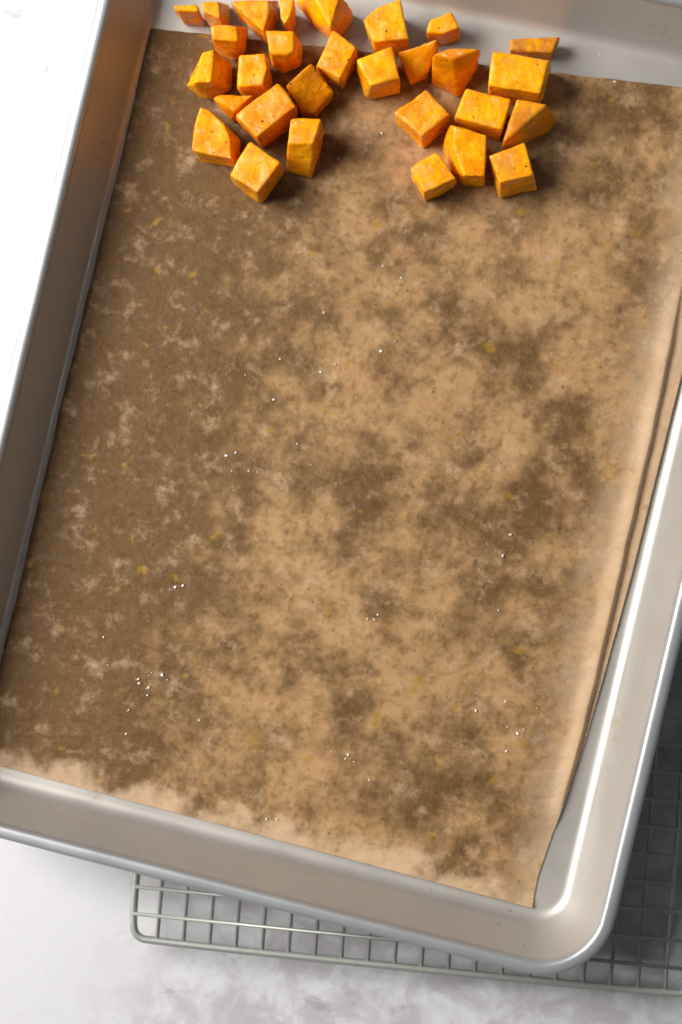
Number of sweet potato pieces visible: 29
